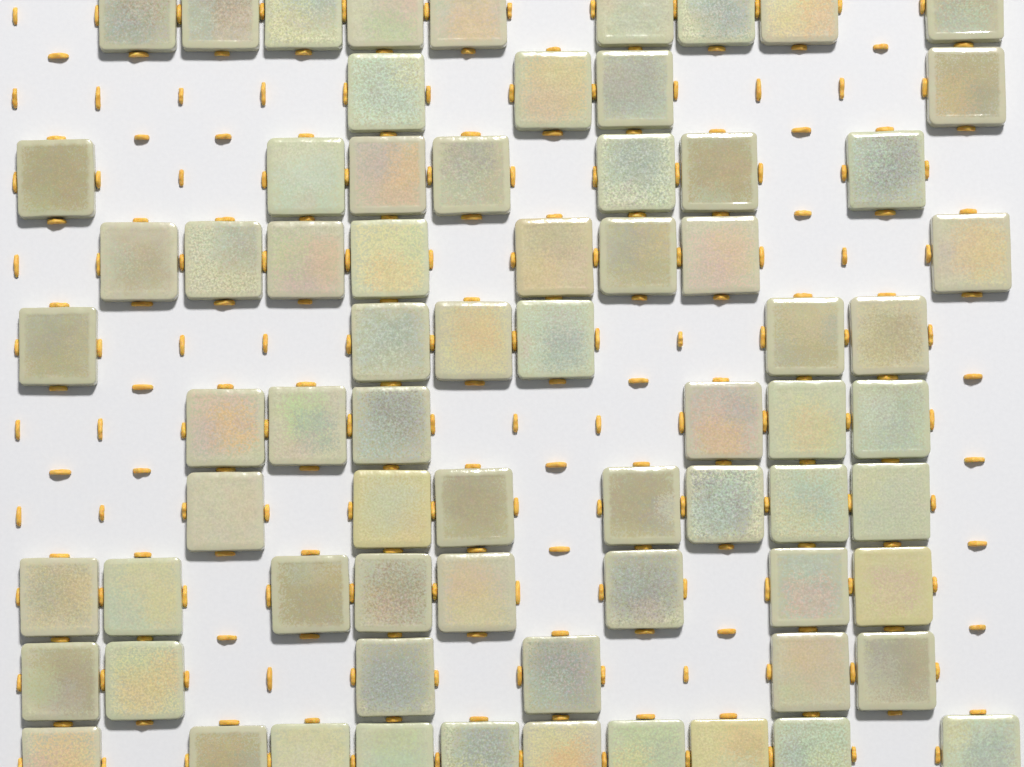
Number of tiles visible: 71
